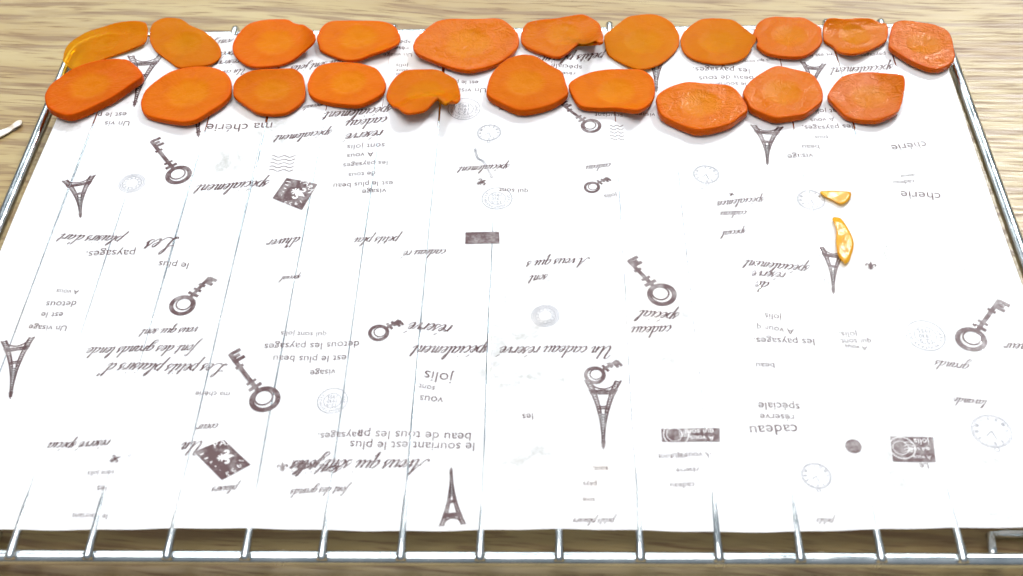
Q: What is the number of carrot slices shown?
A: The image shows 21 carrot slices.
